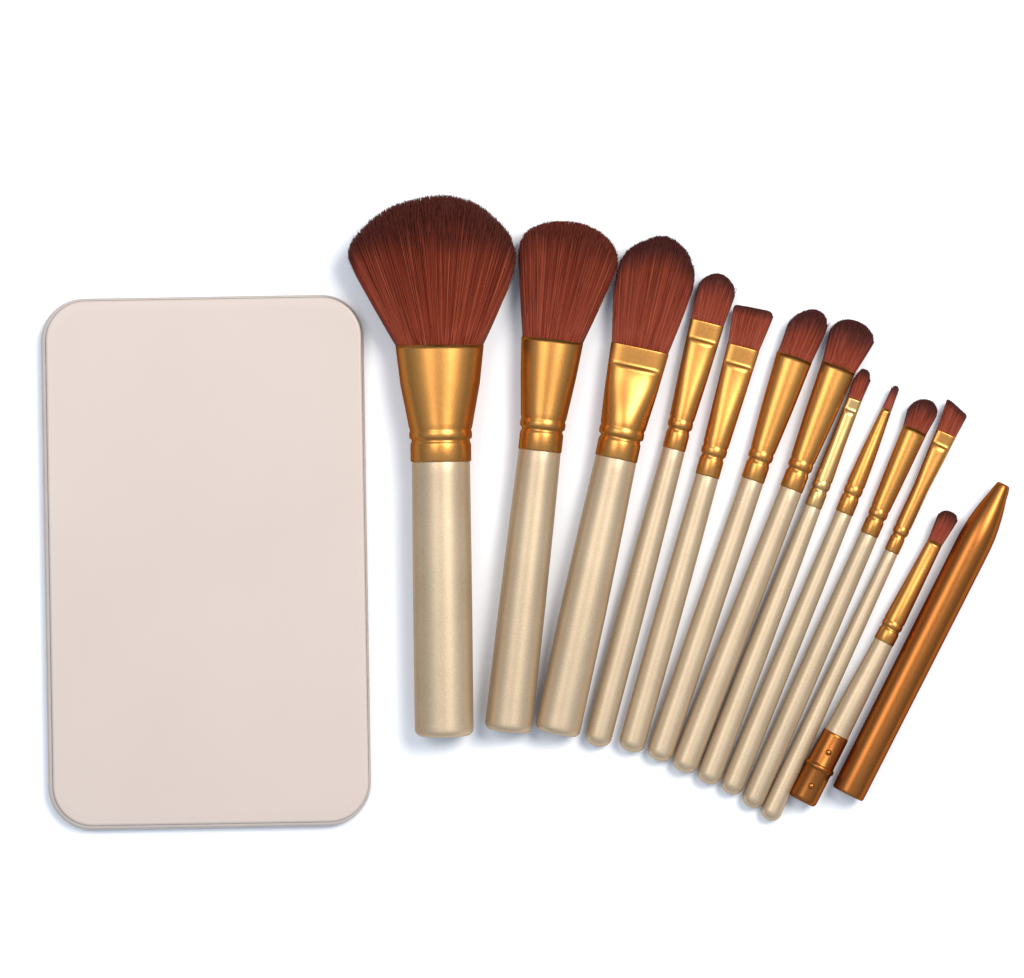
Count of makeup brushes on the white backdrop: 12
